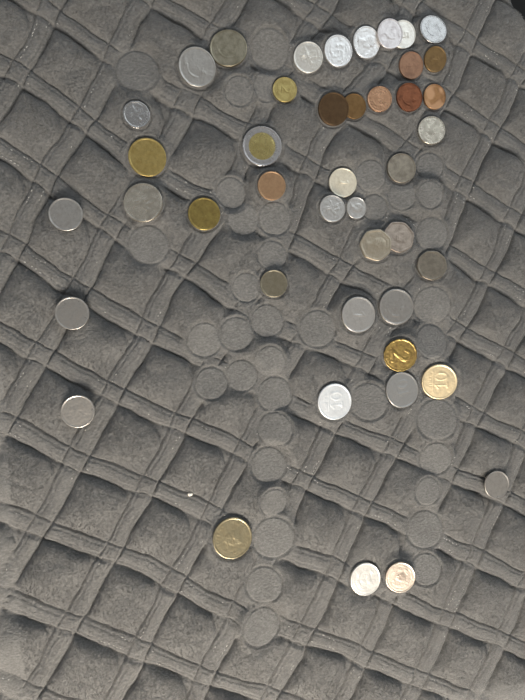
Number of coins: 44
